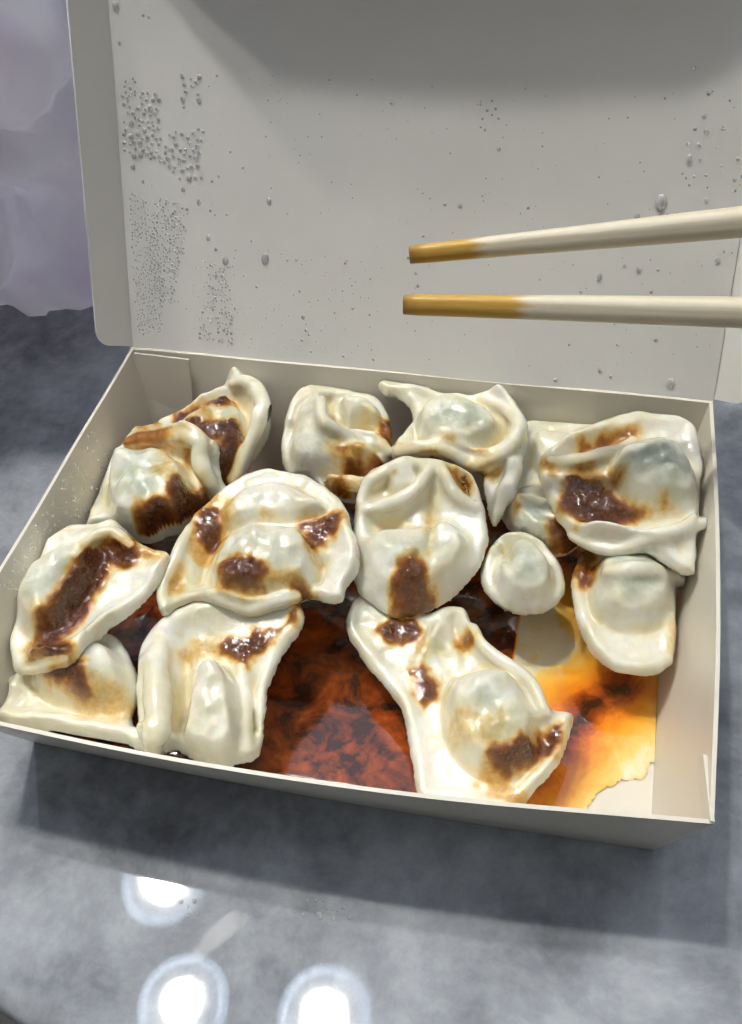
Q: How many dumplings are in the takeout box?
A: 14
